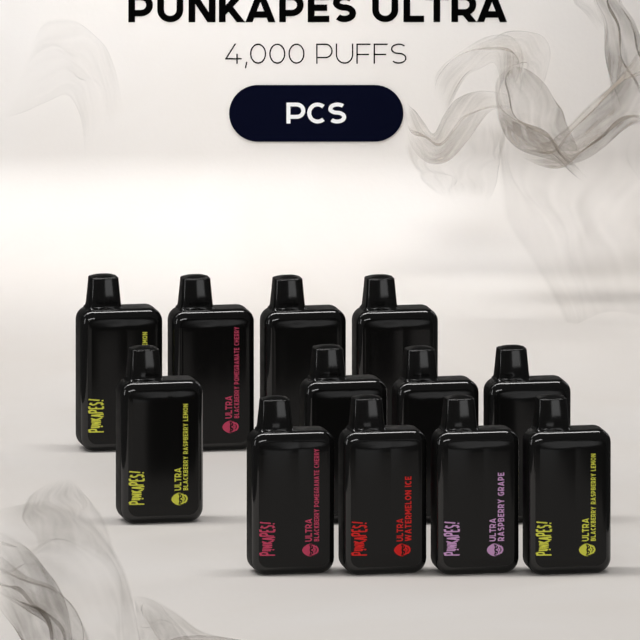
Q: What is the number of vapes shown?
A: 12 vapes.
